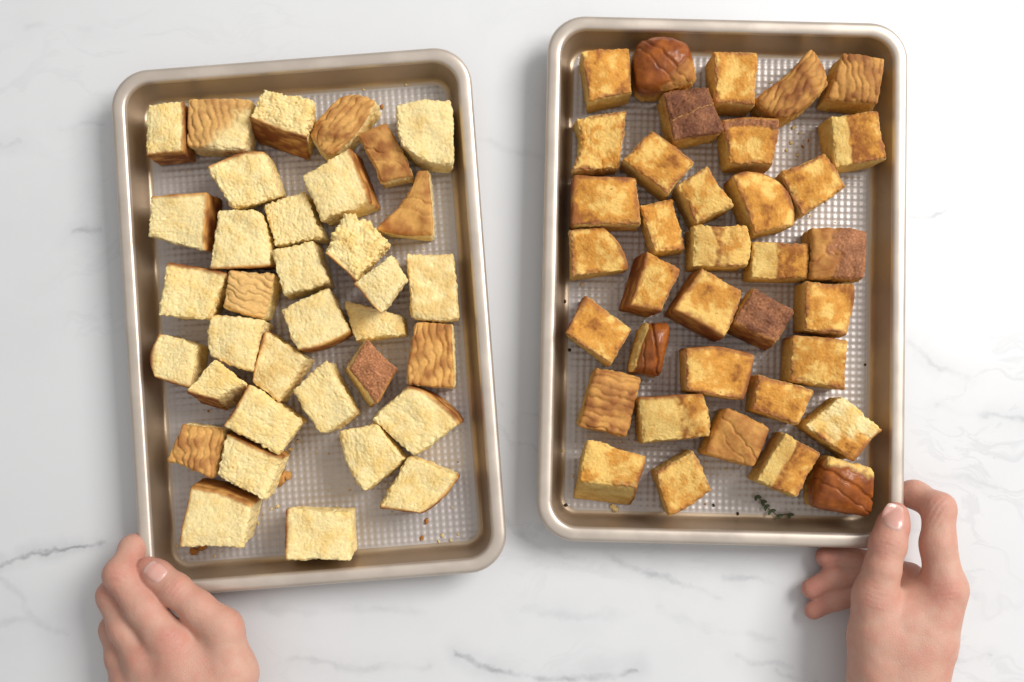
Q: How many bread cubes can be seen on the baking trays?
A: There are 71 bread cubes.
